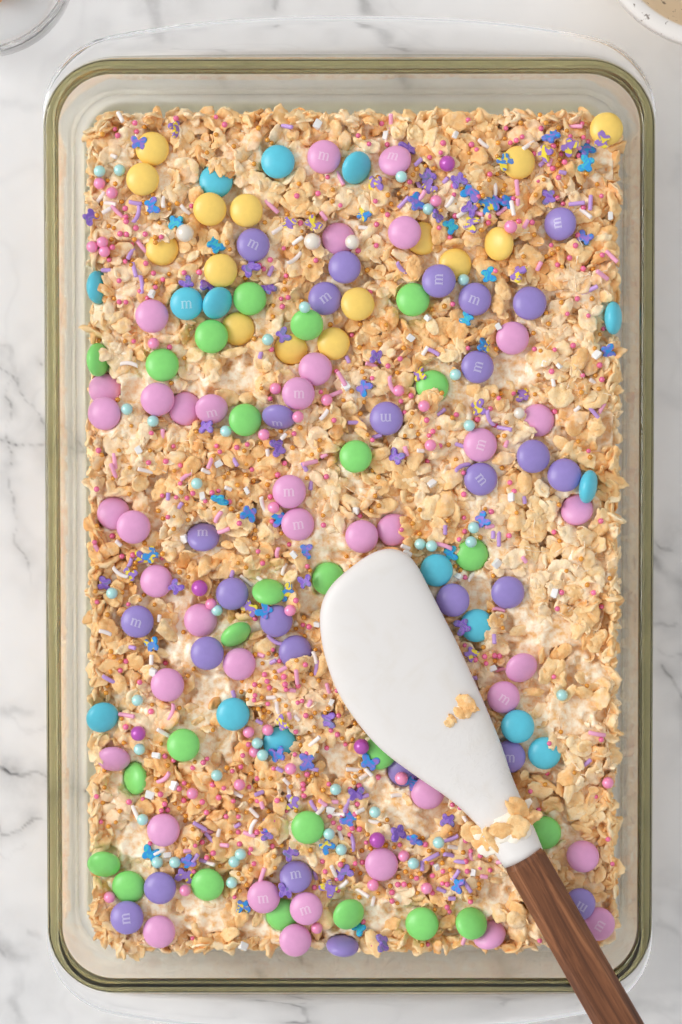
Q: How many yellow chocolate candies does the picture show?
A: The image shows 15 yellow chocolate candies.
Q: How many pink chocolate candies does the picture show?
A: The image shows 39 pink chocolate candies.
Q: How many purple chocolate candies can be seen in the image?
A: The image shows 28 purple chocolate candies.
